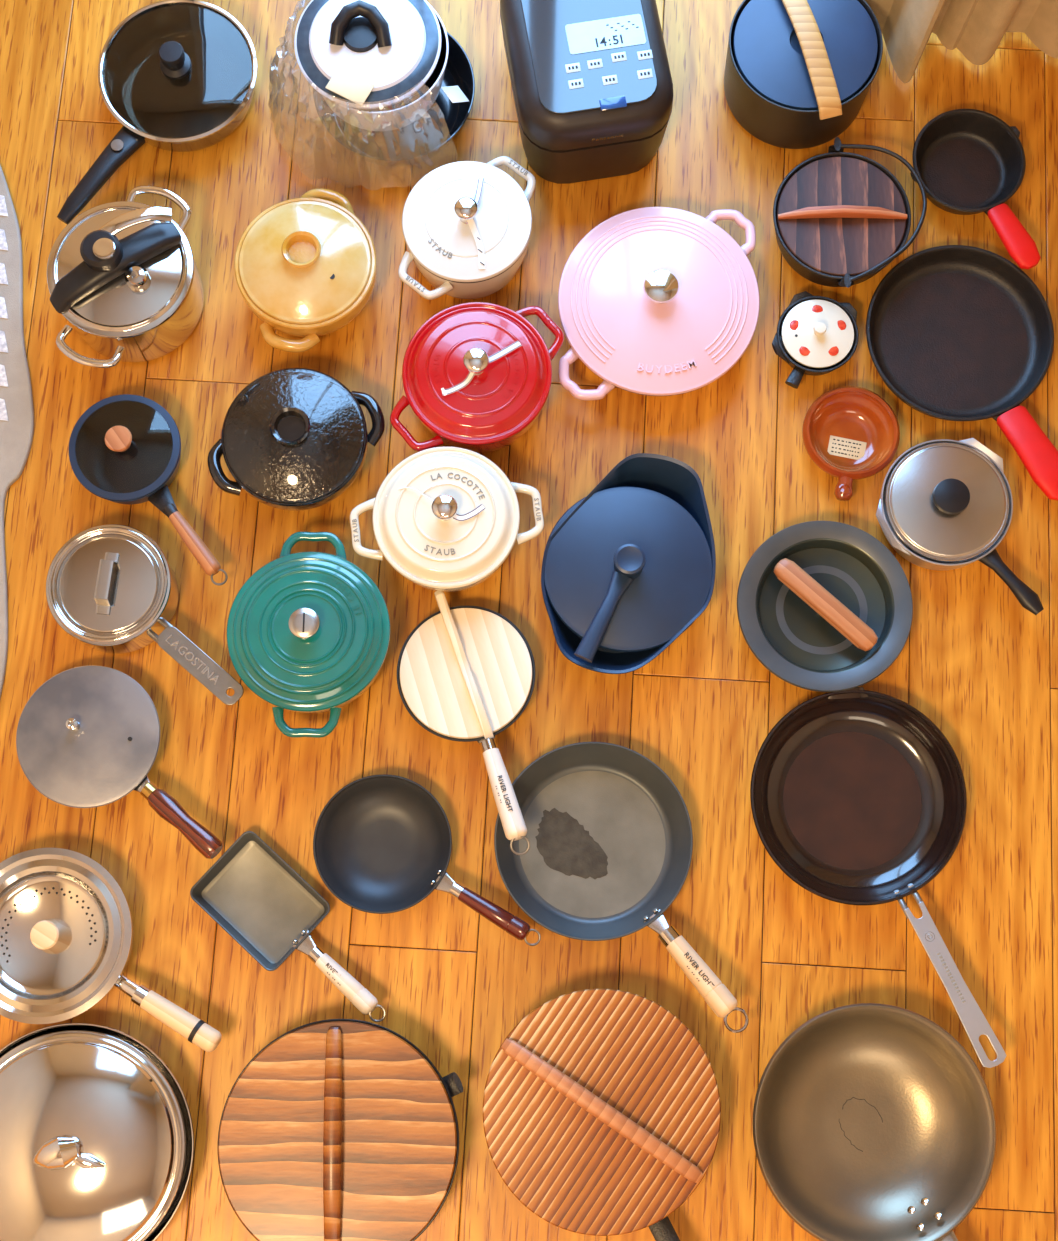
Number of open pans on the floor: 8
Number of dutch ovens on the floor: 5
